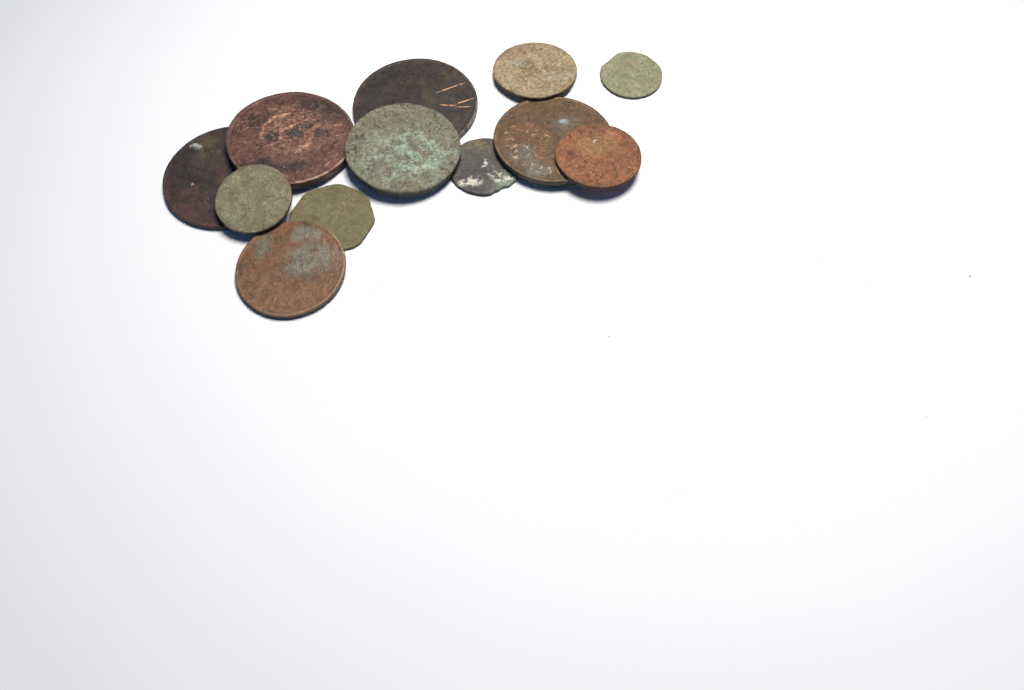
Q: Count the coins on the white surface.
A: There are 12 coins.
